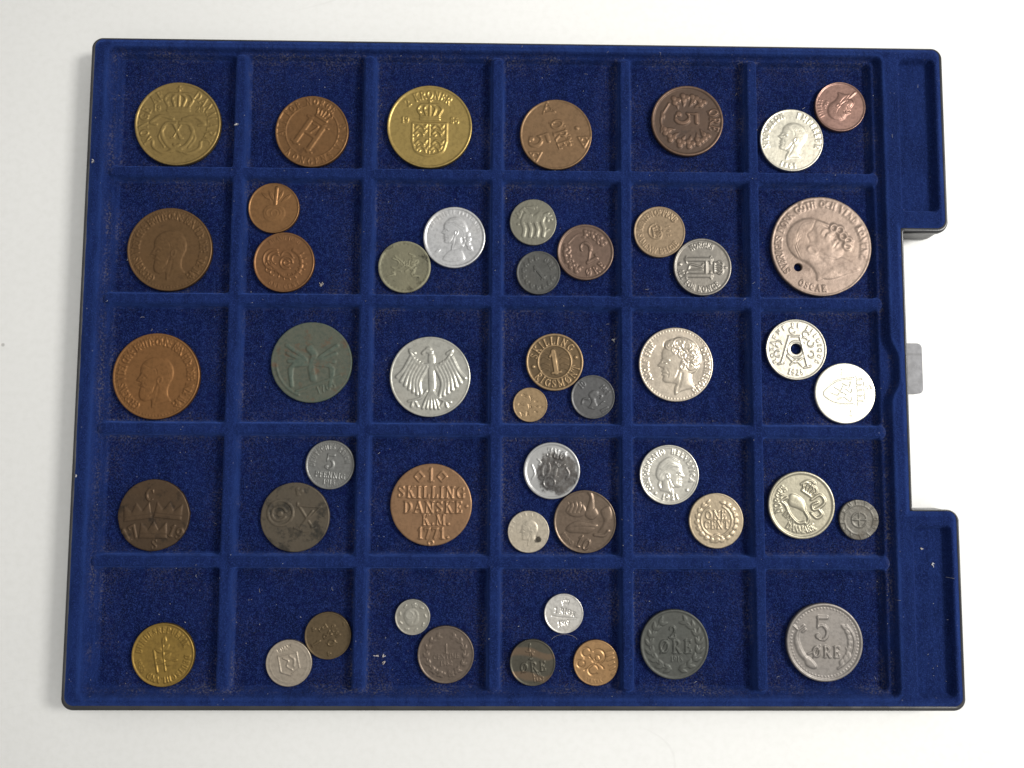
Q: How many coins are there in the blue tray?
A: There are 48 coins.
